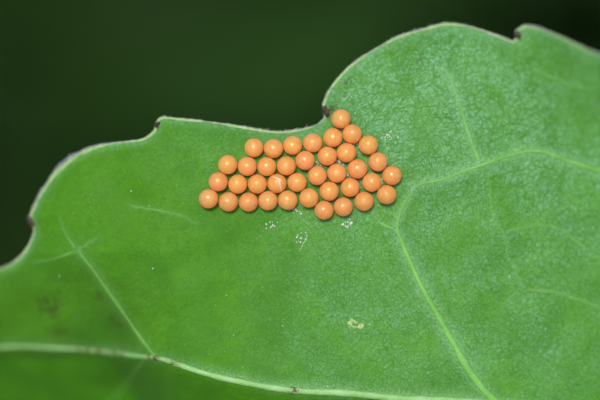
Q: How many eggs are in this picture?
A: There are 38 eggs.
